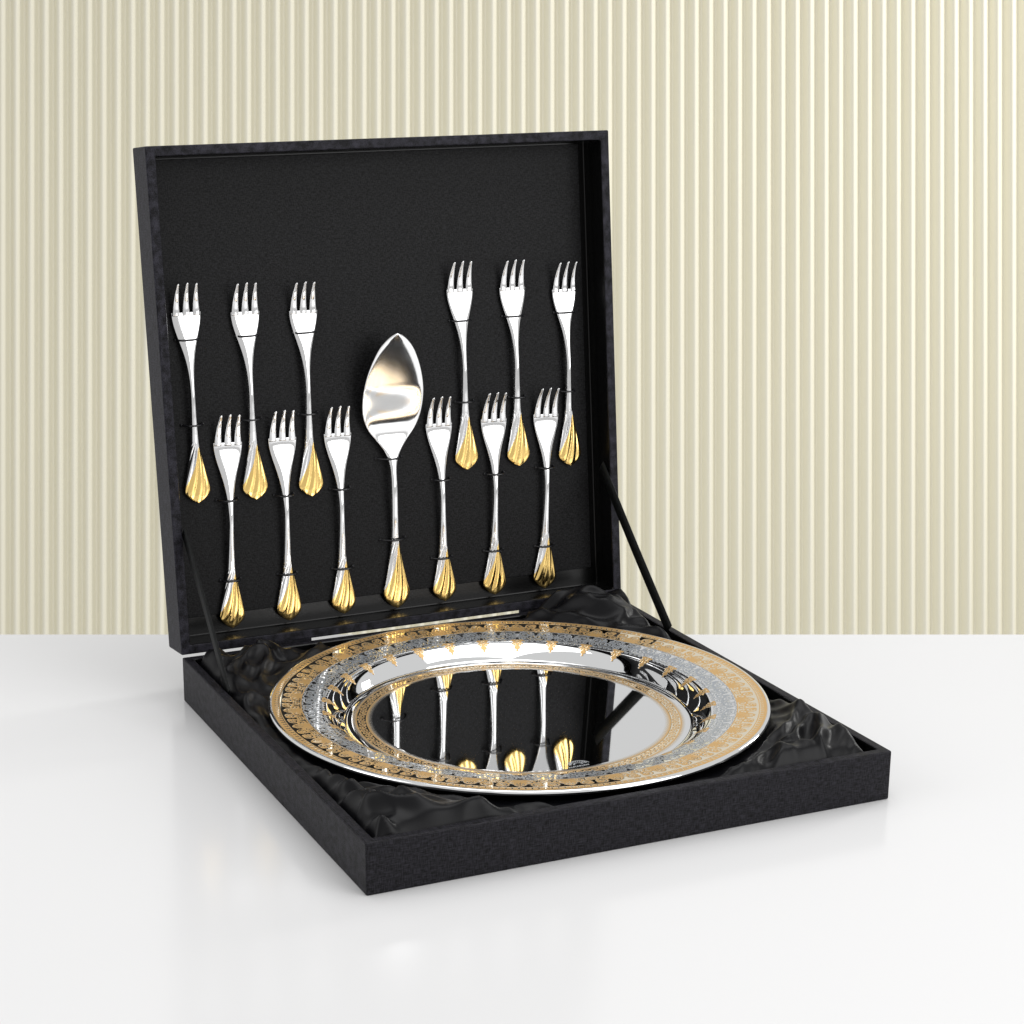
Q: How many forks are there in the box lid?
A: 12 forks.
